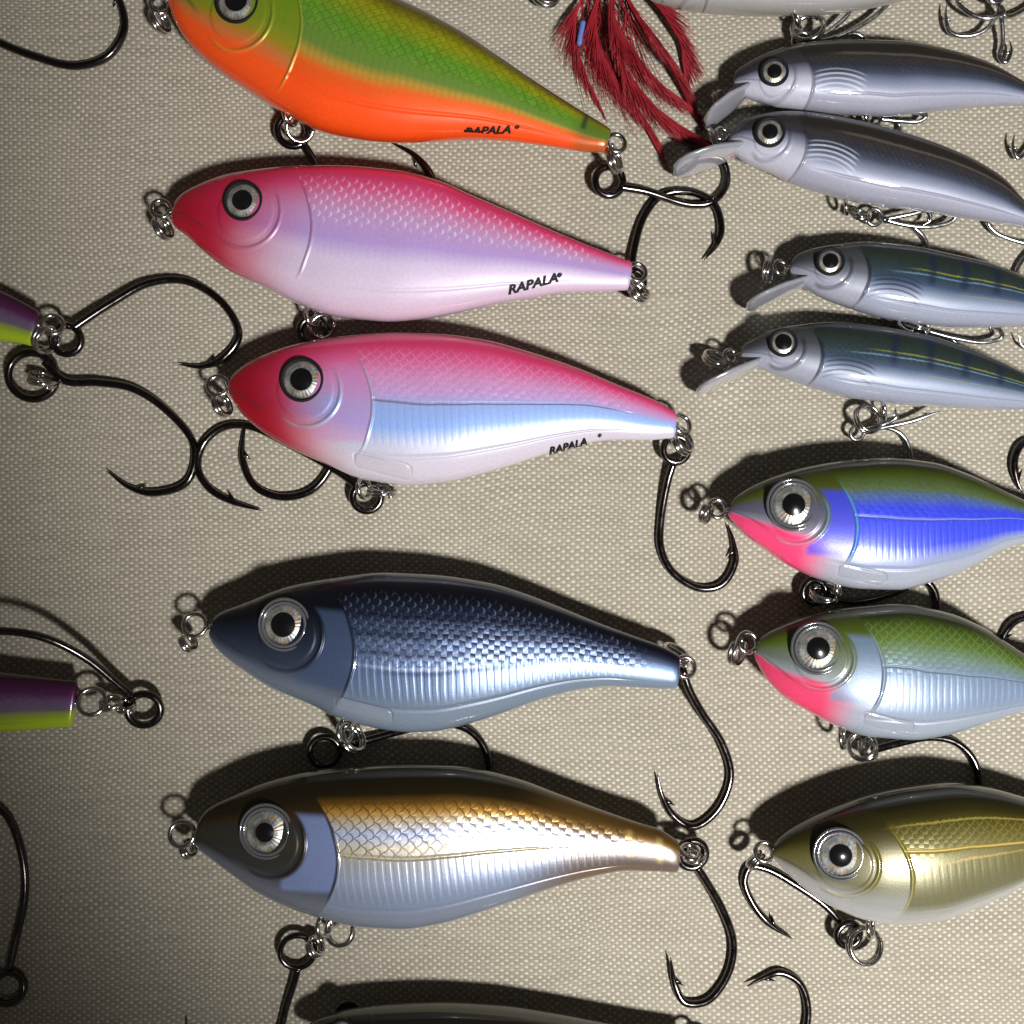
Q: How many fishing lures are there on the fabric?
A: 16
